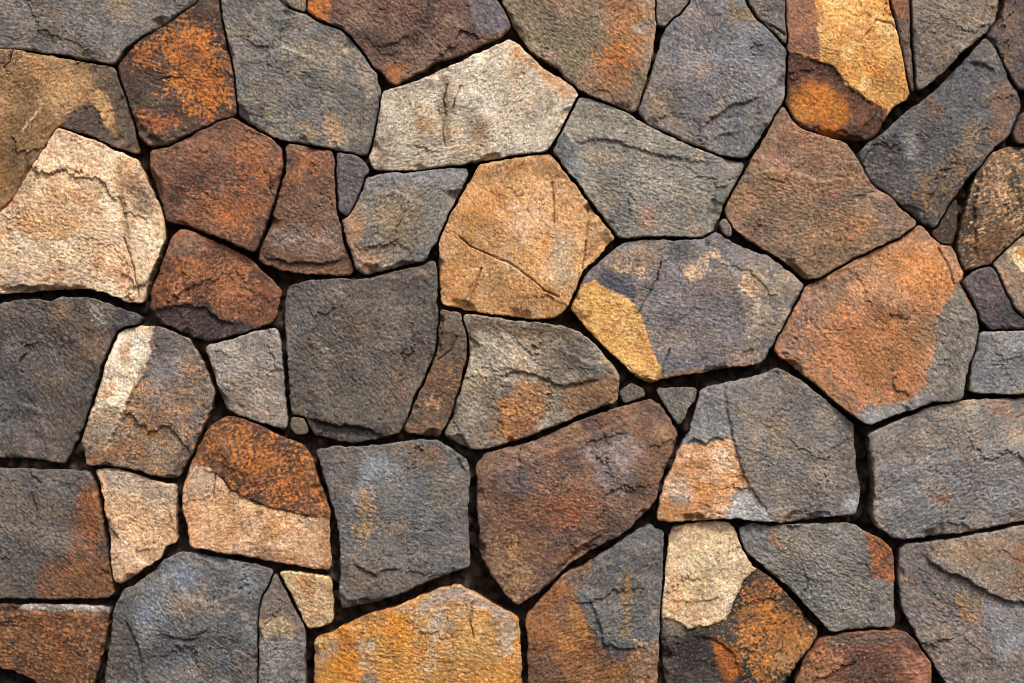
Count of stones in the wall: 60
